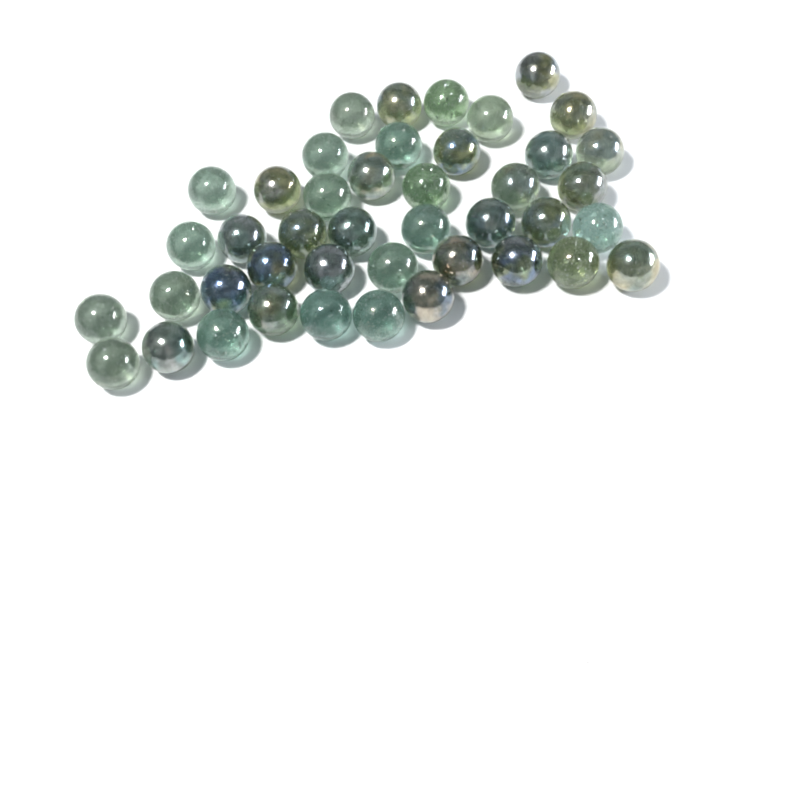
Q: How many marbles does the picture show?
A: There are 43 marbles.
